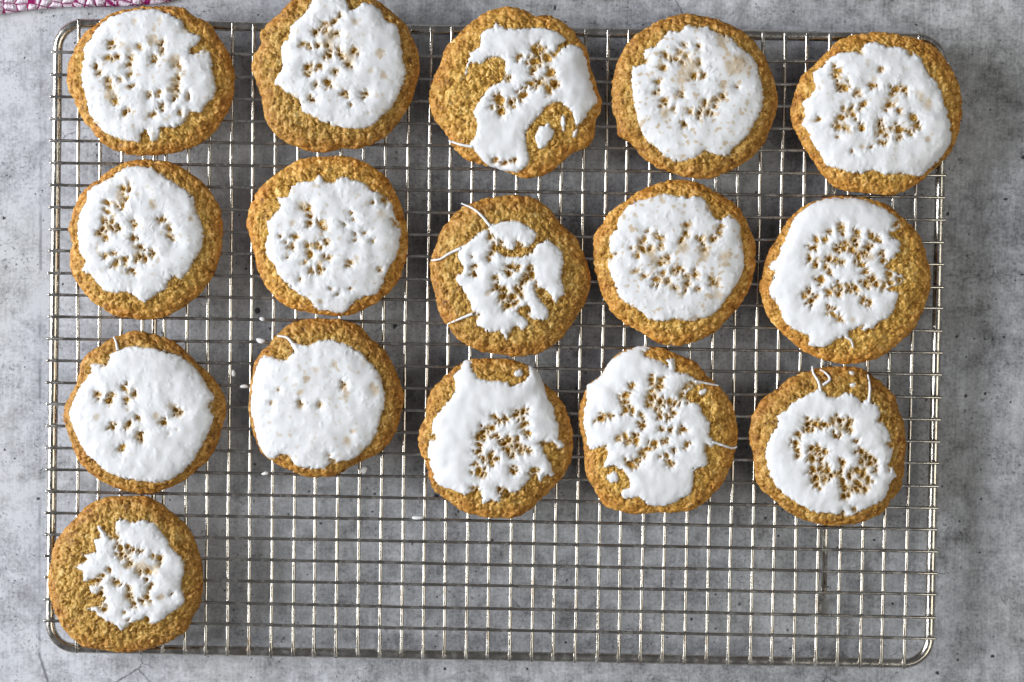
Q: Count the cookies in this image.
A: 16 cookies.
